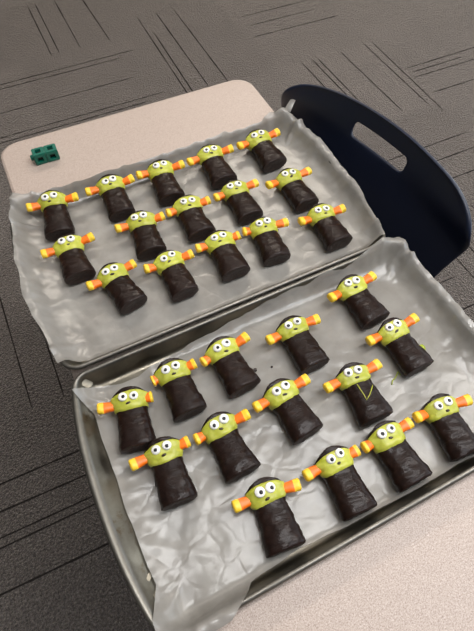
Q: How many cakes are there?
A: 29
